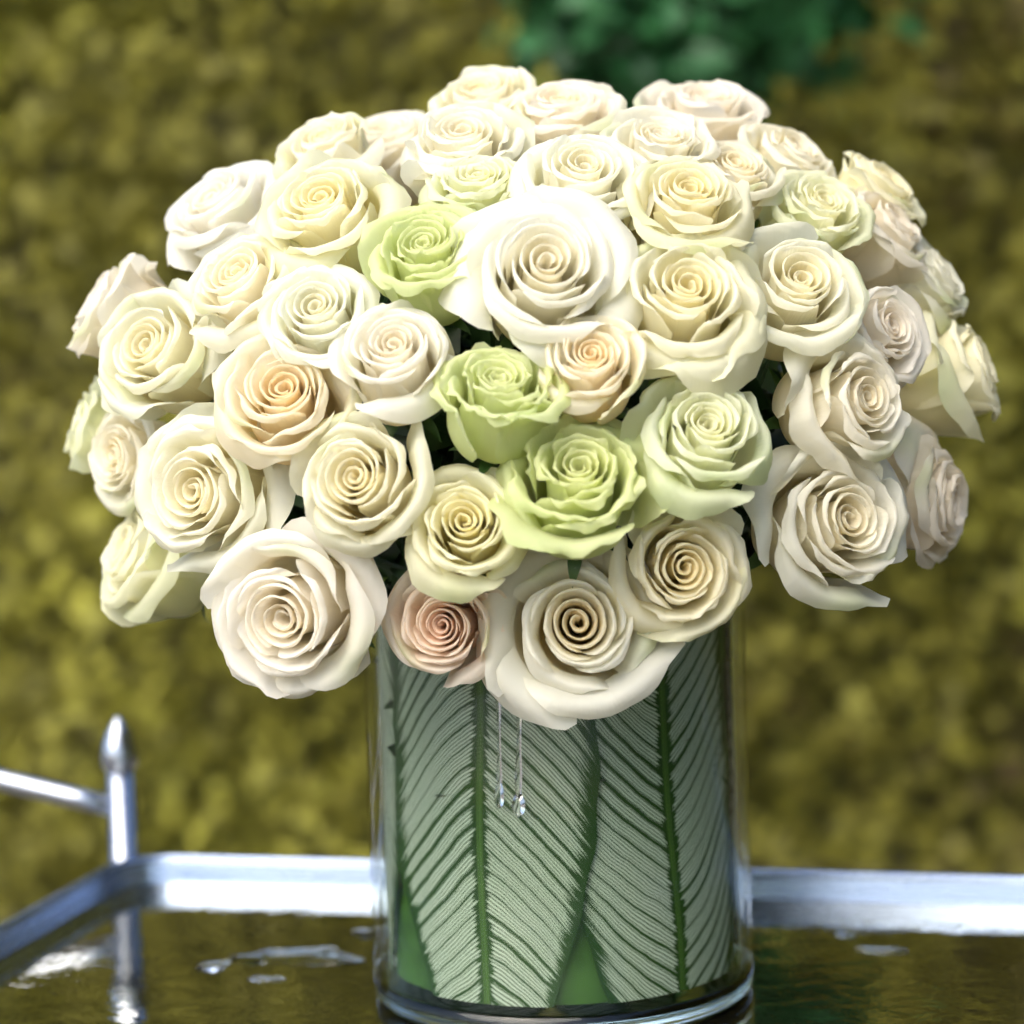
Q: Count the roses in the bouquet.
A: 47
